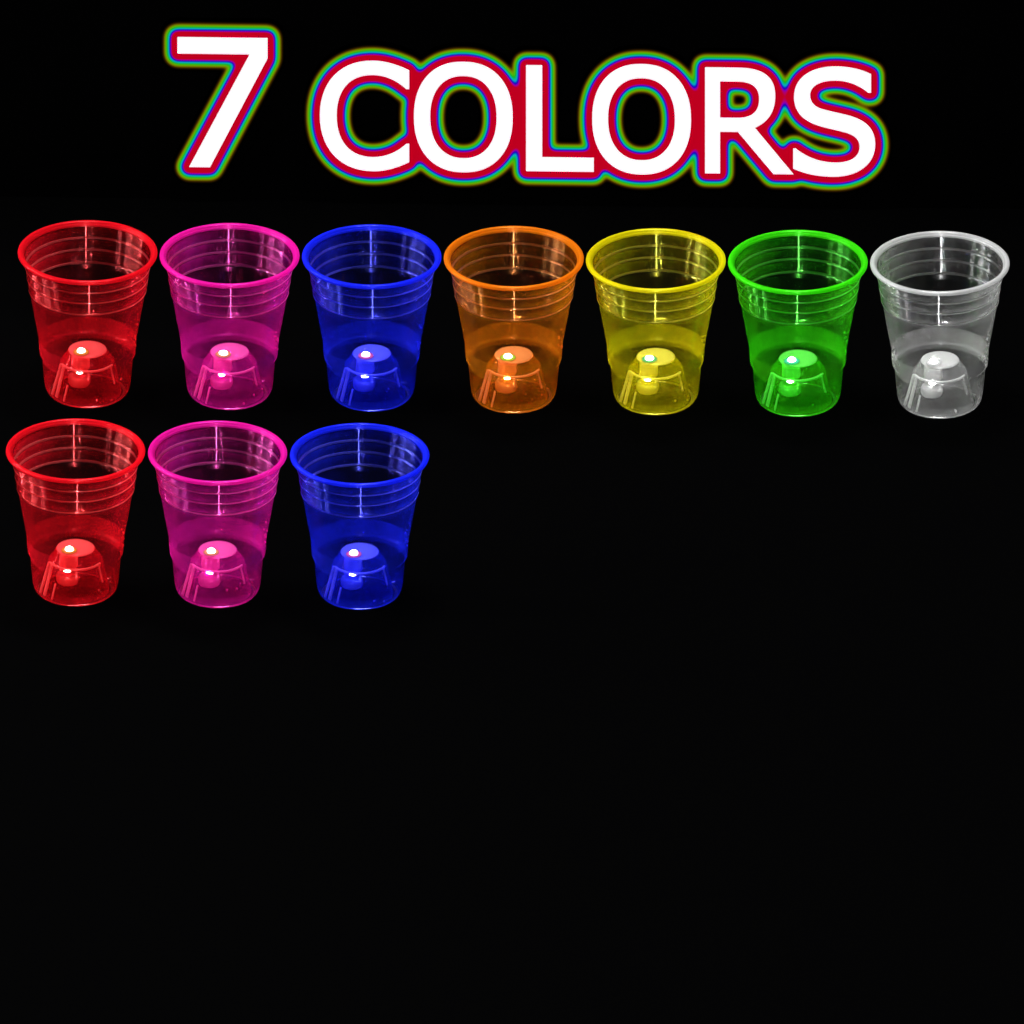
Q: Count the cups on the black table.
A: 10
